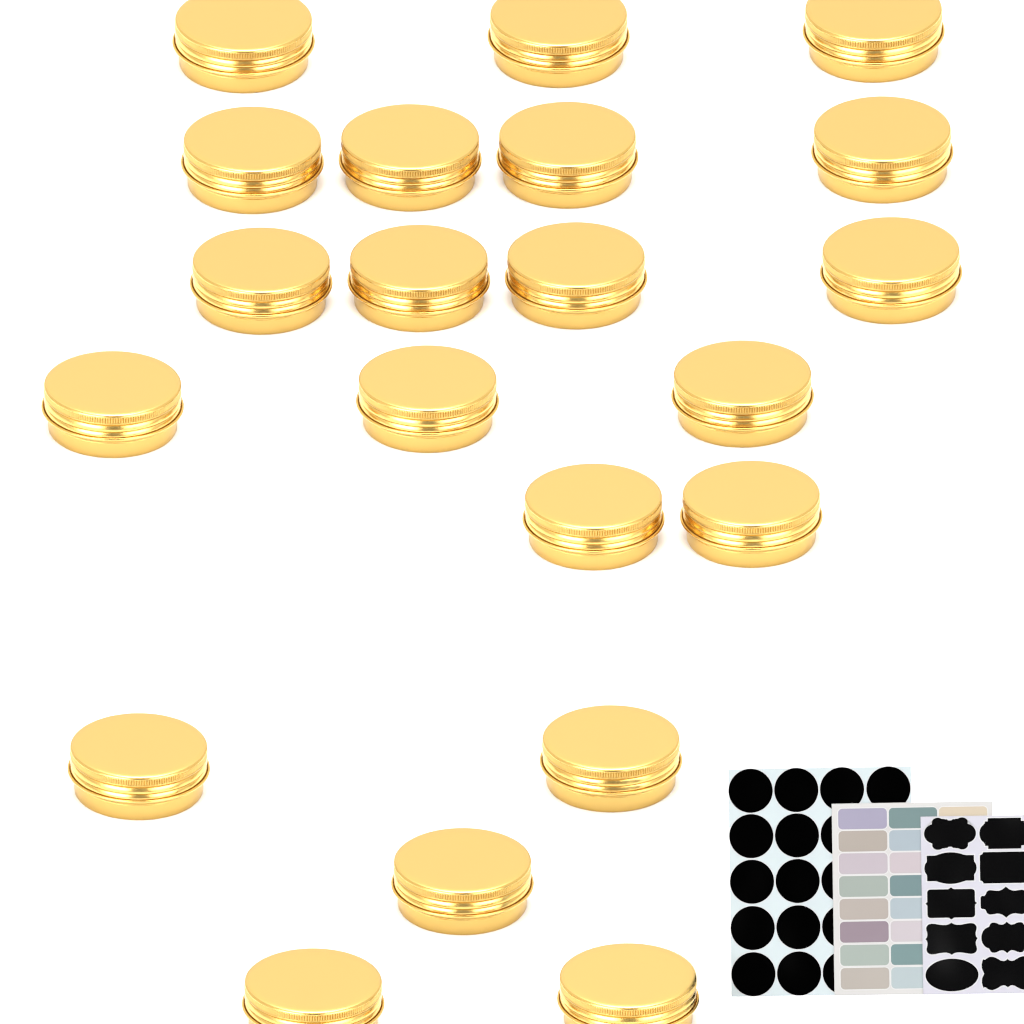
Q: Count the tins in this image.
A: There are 21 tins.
